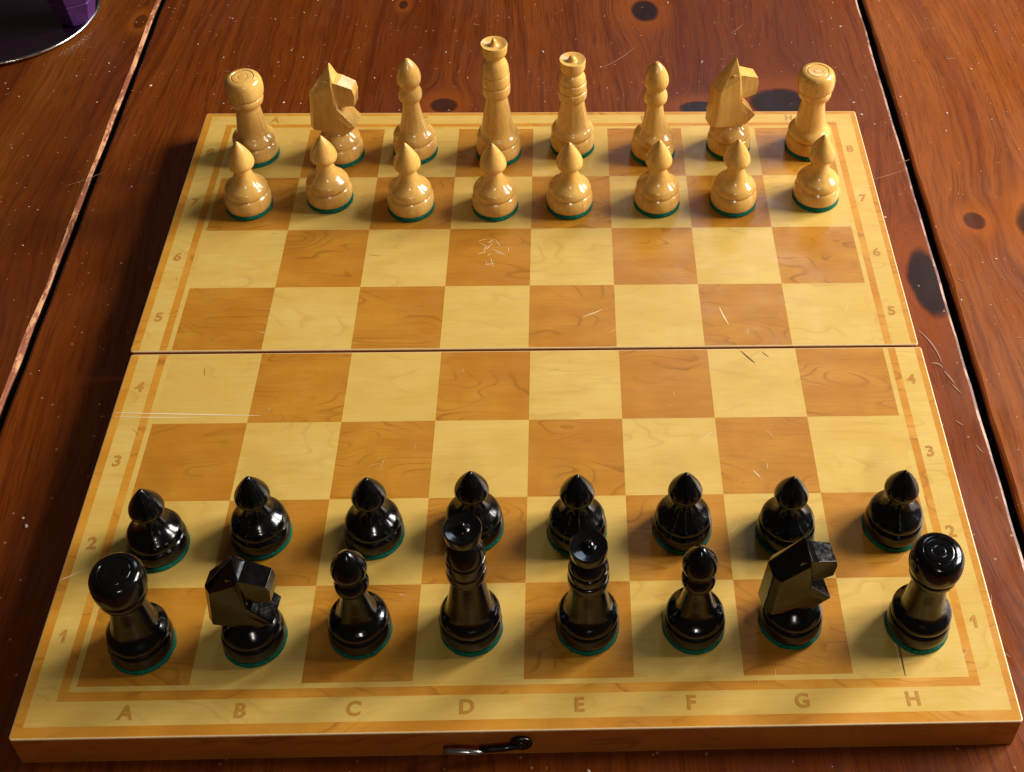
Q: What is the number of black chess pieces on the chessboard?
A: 16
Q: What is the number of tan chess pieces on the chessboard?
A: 16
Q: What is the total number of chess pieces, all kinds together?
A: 32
